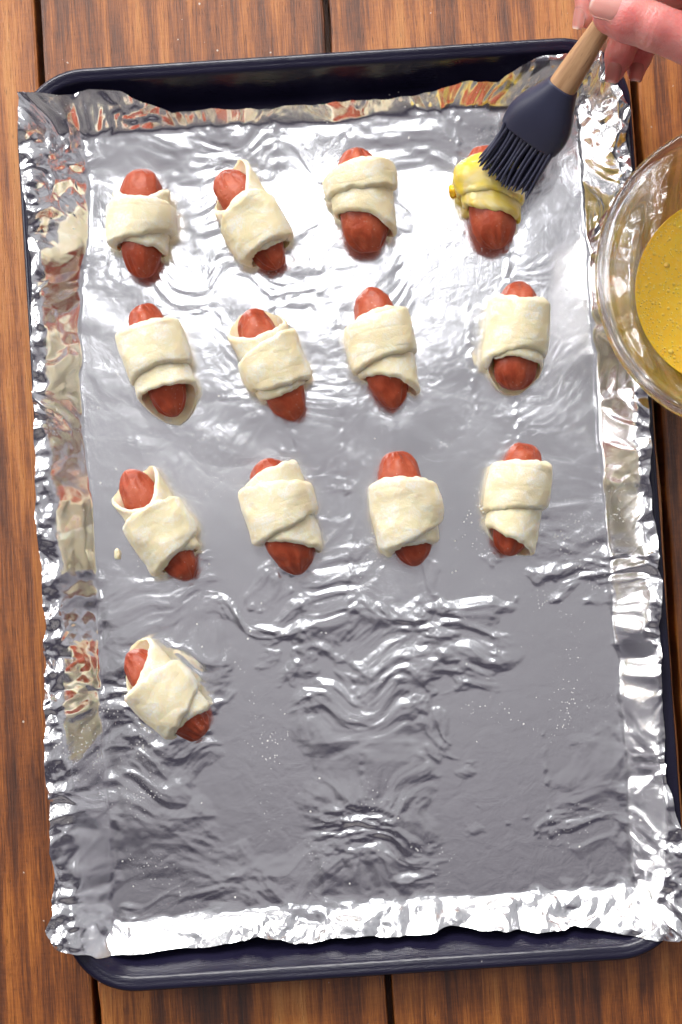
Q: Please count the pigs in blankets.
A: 13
